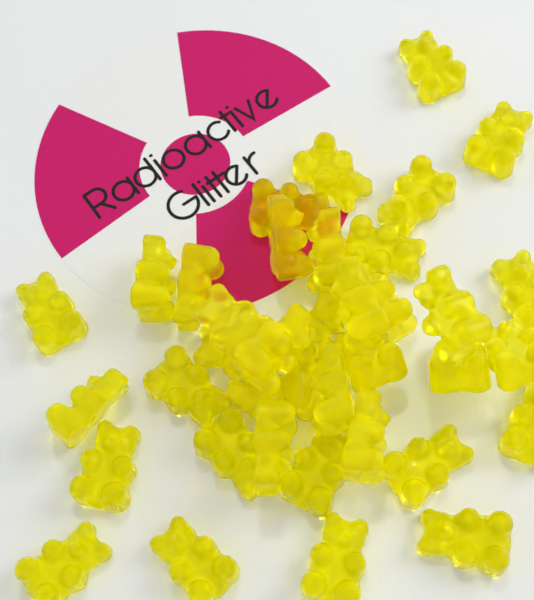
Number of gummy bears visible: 37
